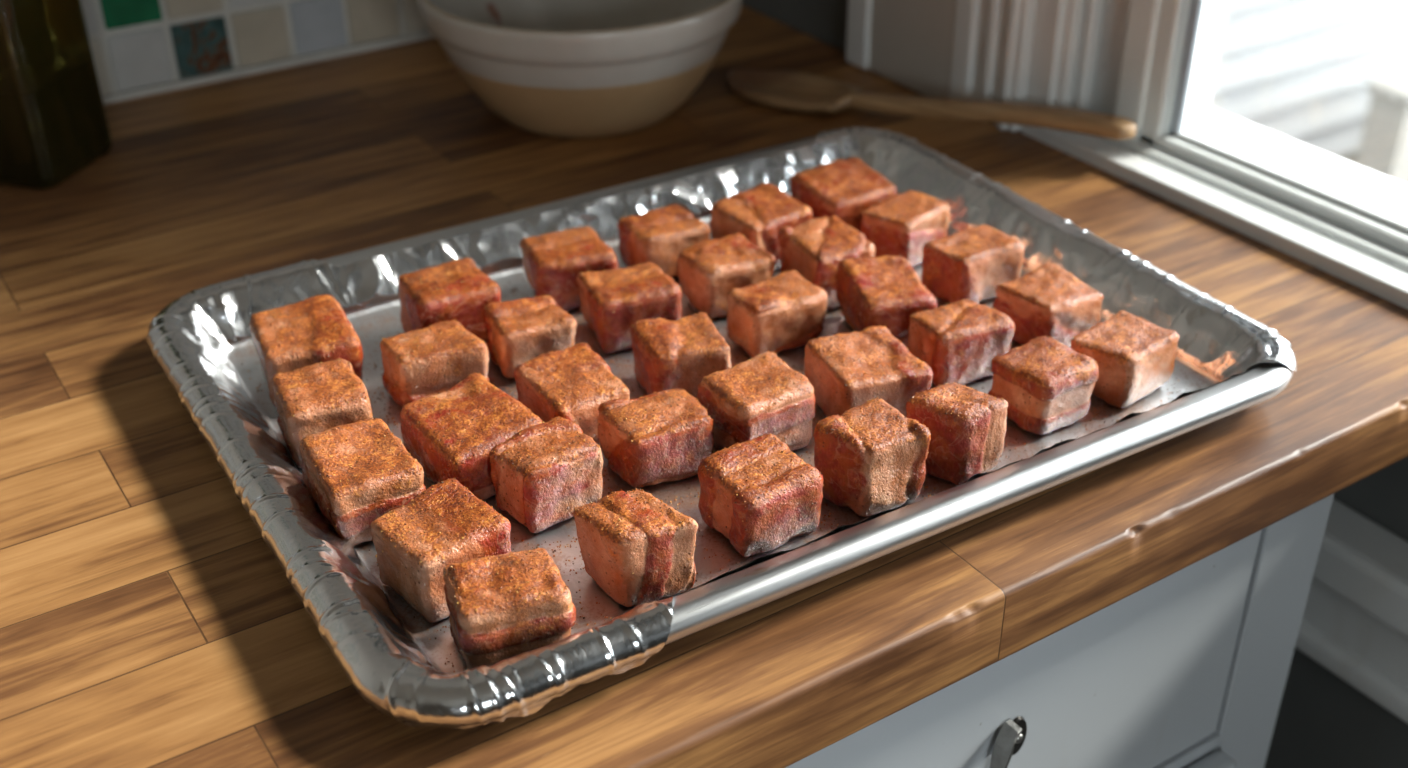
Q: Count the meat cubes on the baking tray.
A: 34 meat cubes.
